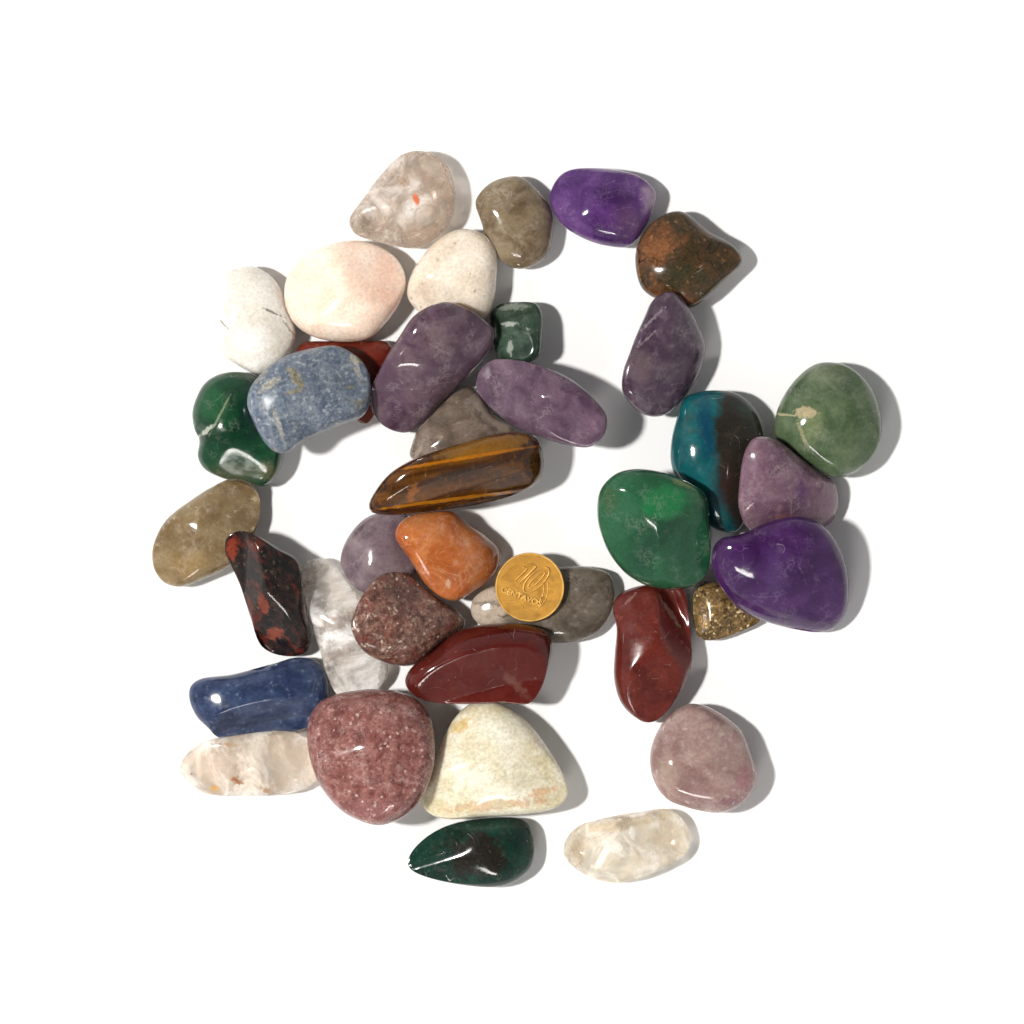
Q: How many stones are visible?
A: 38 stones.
